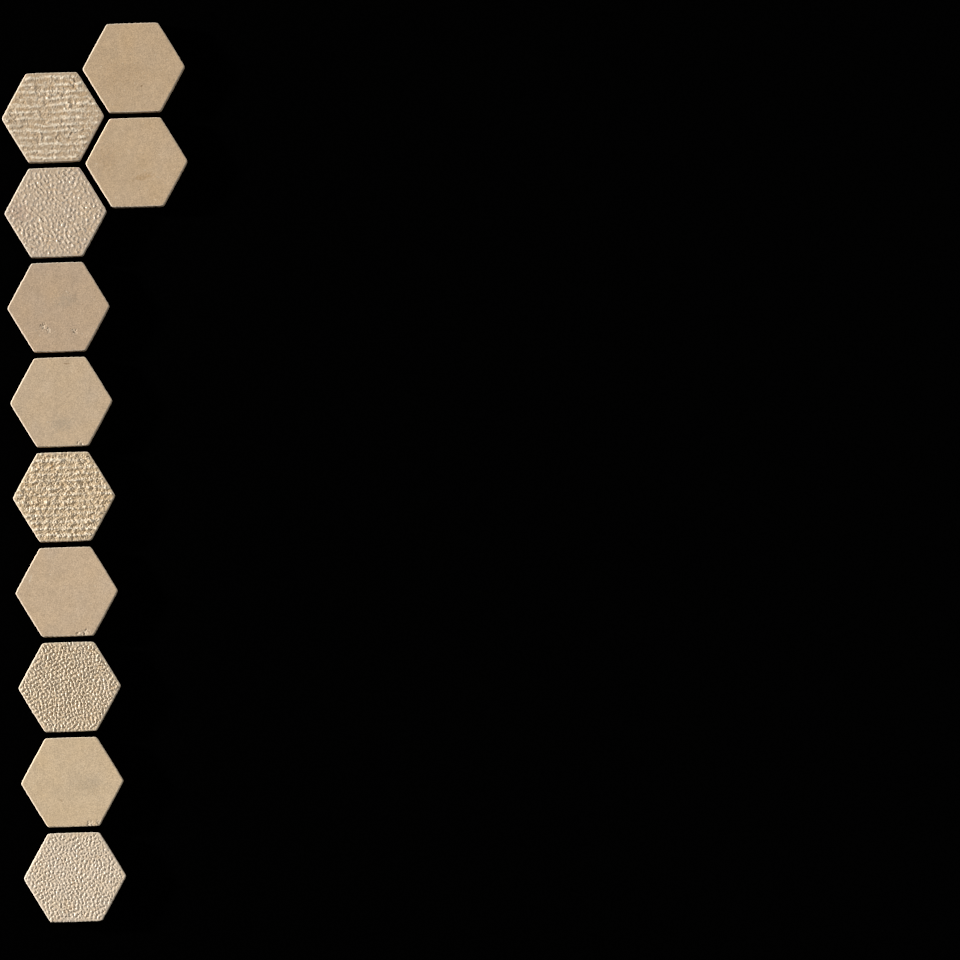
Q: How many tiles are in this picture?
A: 11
